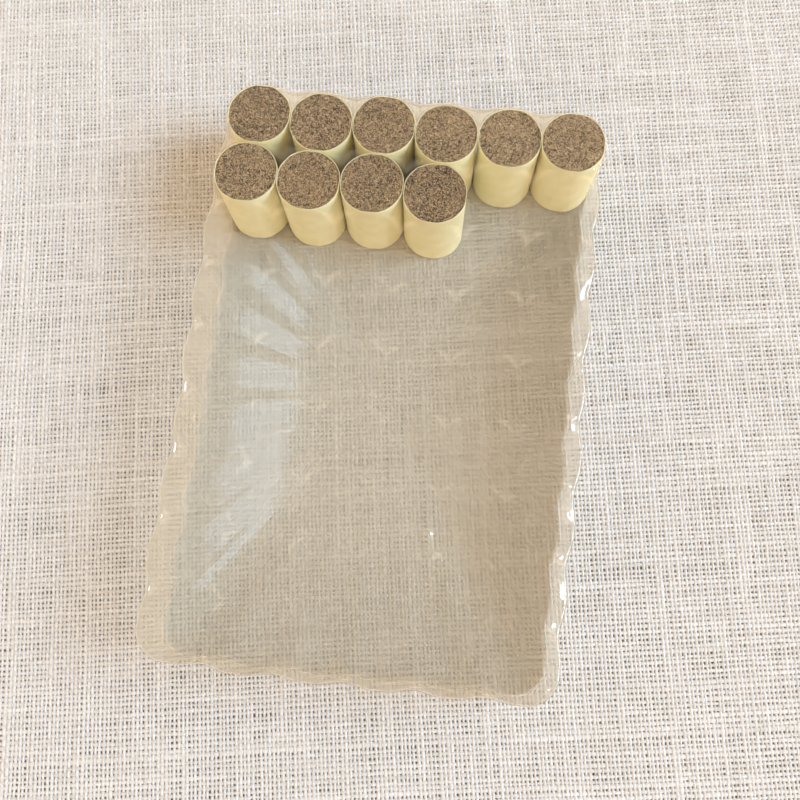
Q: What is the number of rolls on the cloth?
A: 10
